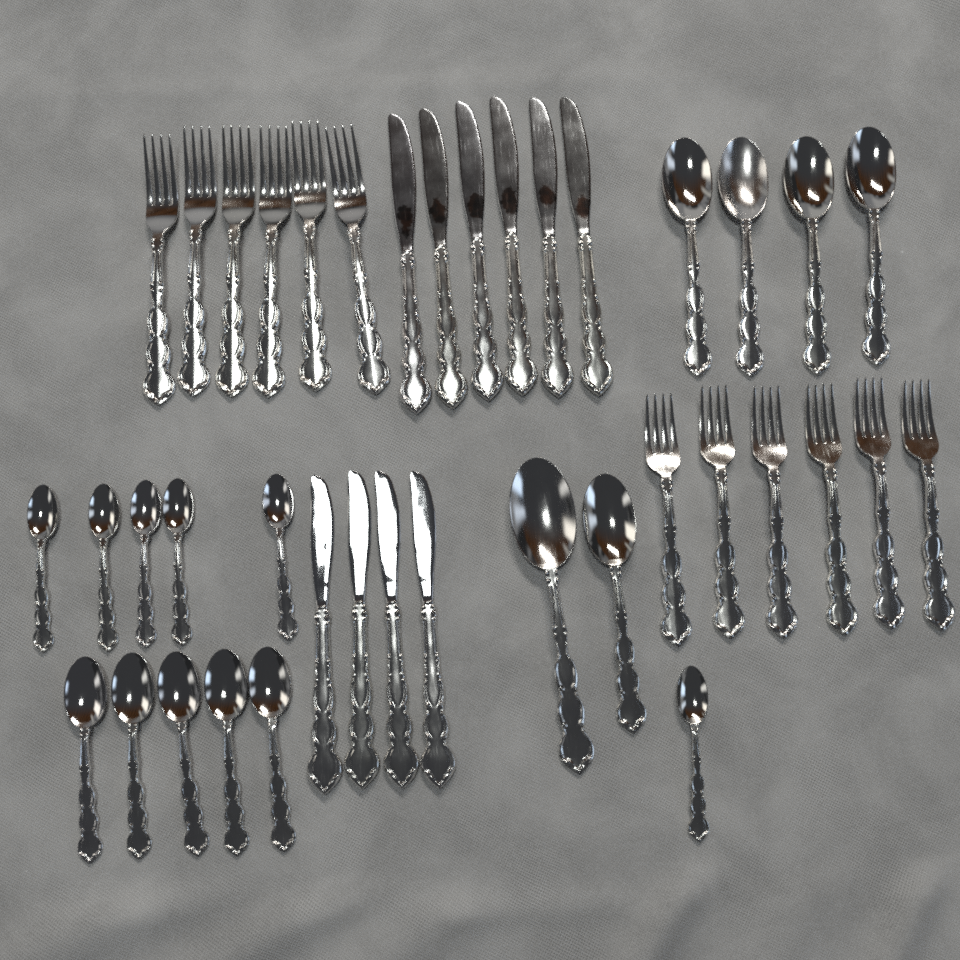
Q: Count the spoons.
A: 17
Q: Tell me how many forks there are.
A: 12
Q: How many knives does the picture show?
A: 10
